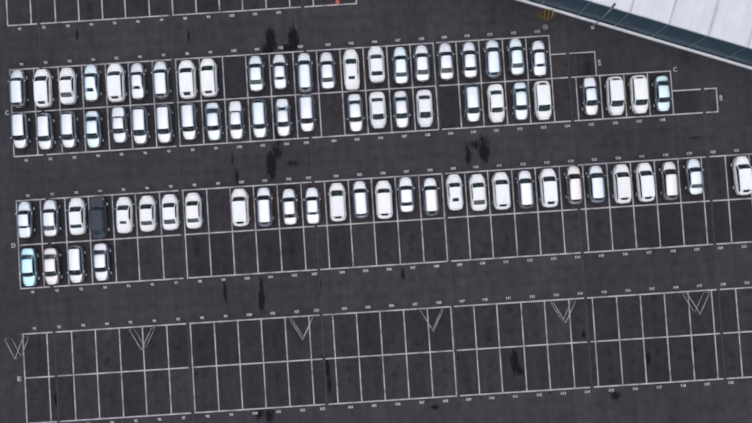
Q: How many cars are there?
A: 80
